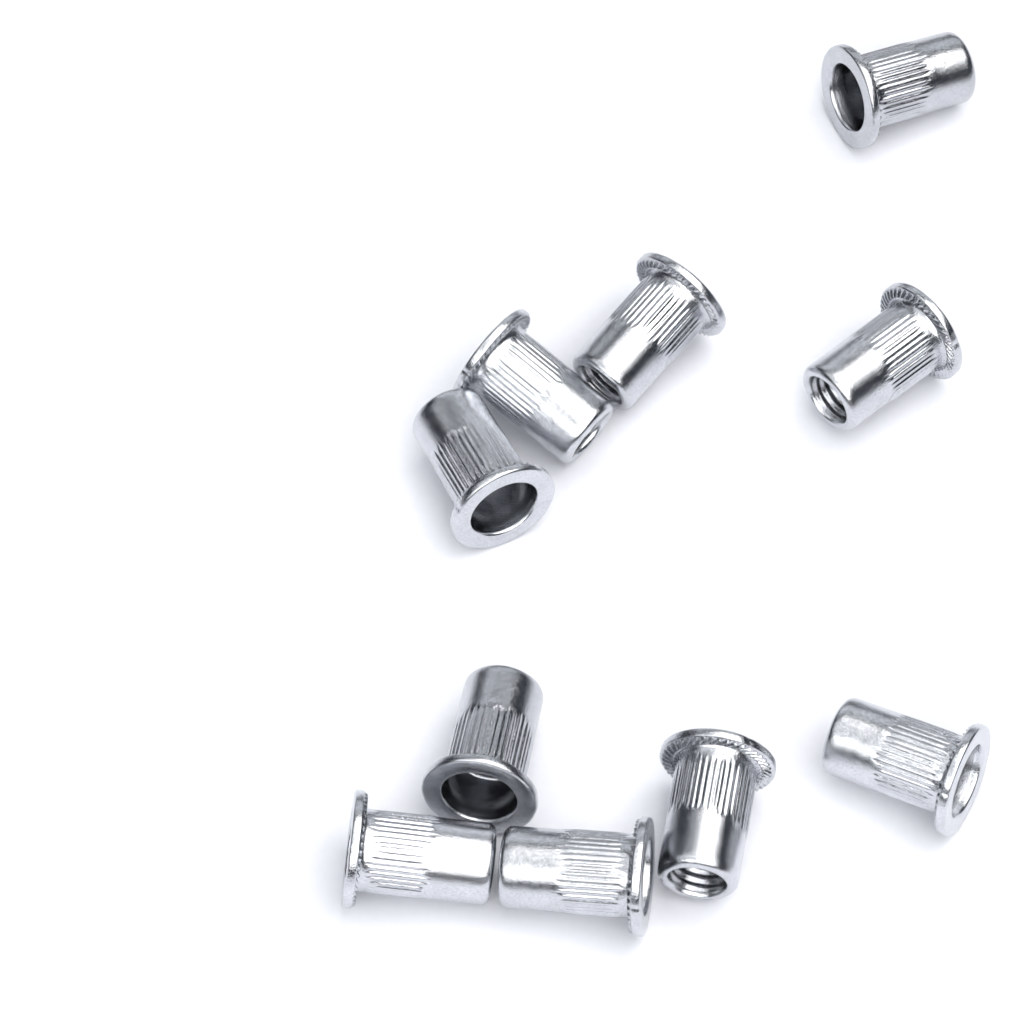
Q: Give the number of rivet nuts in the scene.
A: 10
